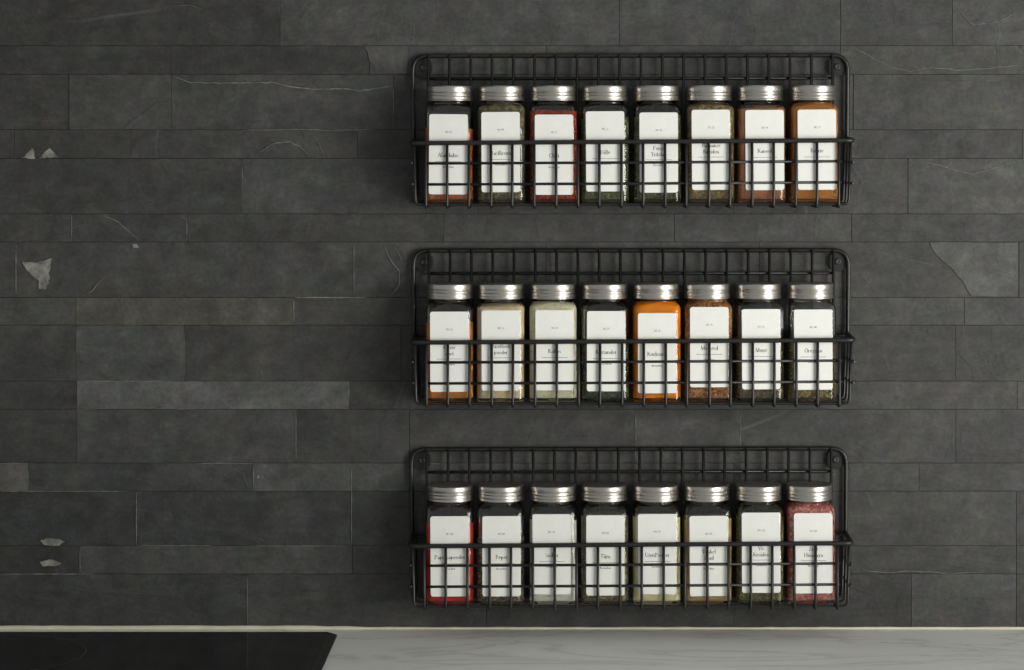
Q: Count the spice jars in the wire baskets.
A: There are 24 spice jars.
